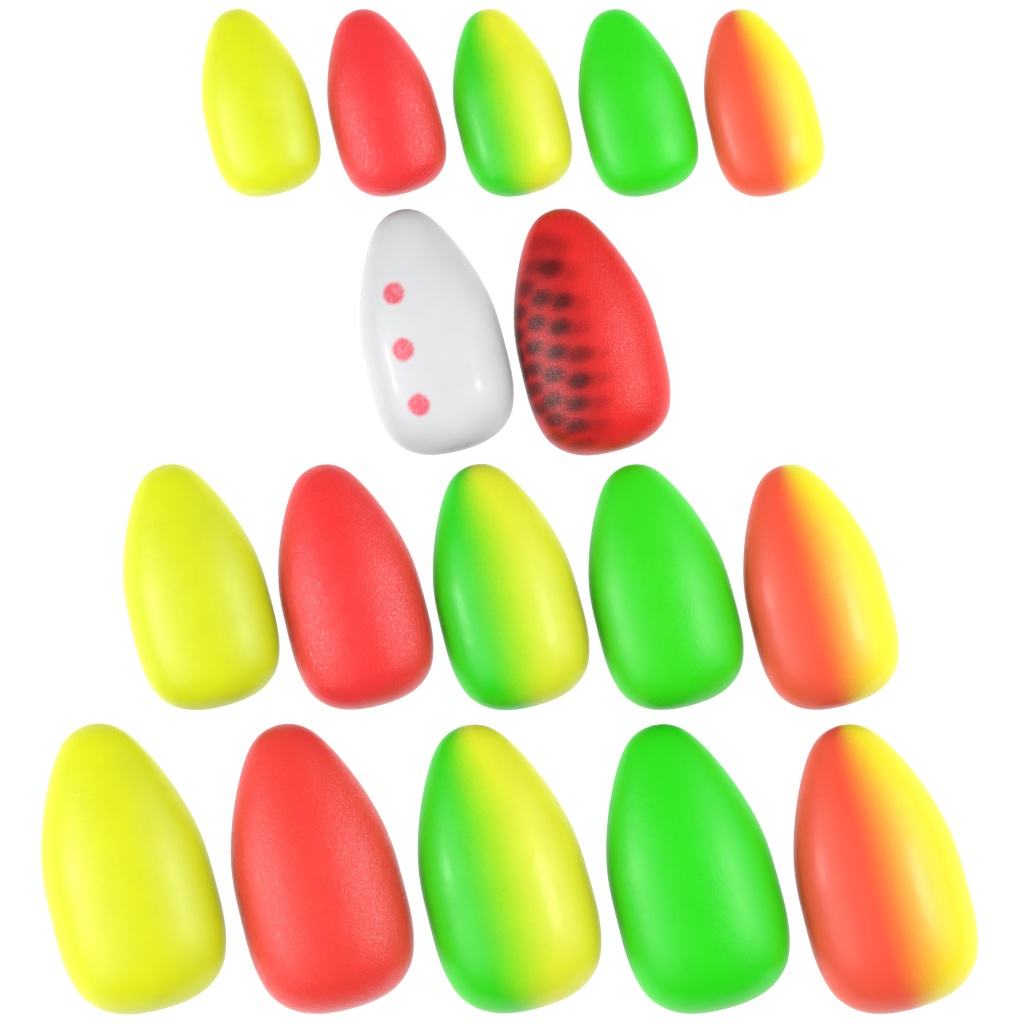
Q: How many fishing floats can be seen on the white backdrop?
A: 17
